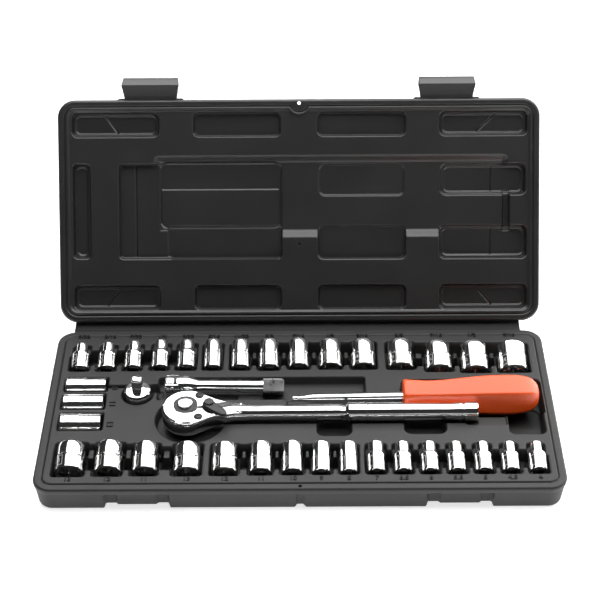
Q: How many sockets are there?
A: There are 34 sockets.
